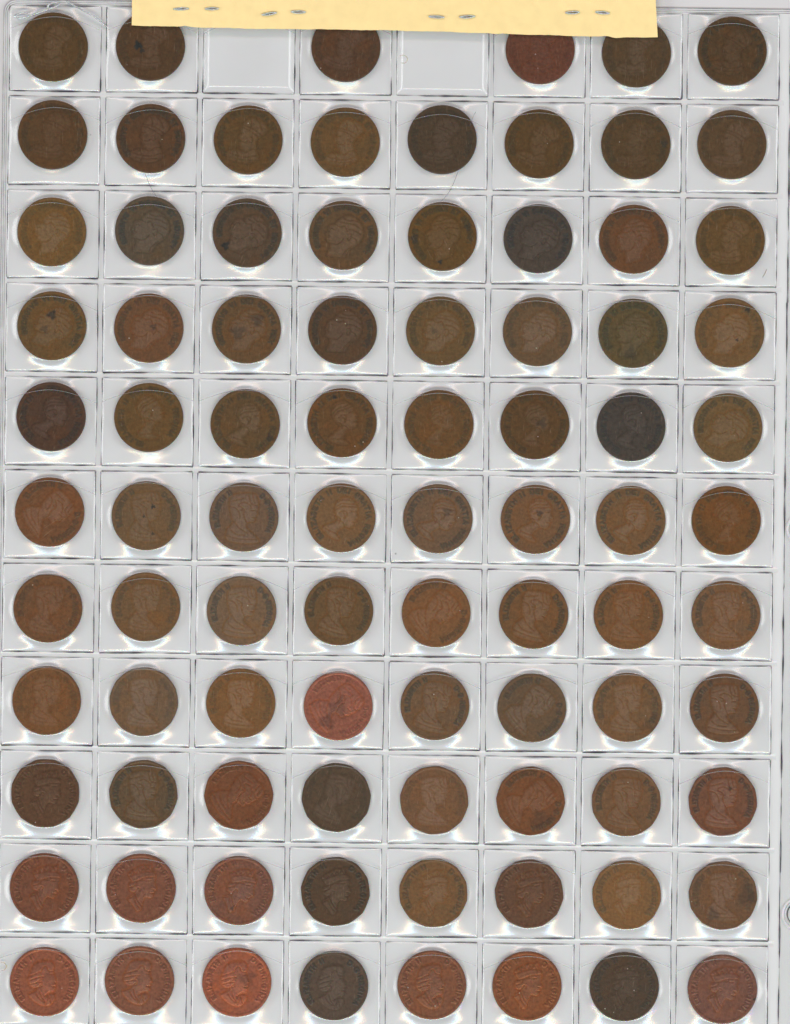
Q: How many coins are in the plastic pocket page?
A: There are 86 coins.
